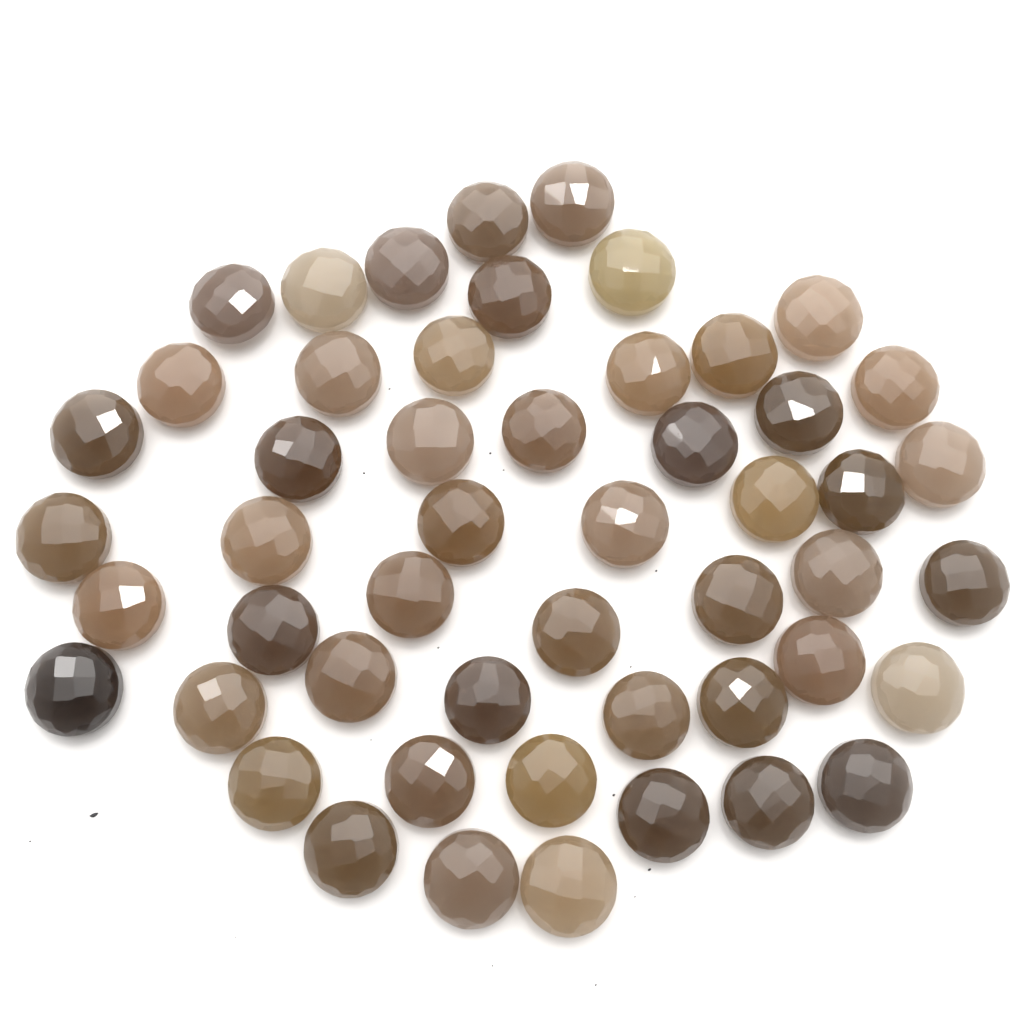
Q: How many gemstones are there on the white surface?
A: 51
